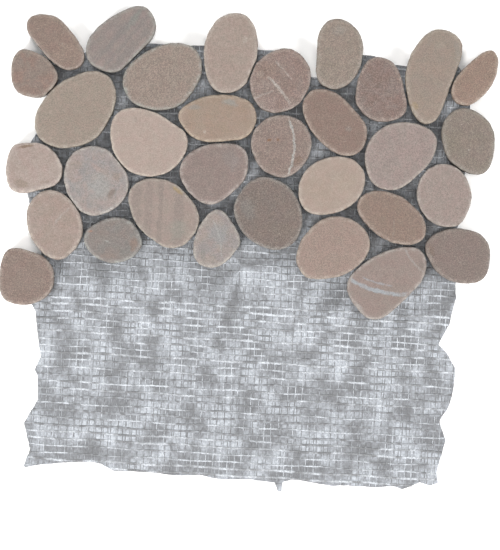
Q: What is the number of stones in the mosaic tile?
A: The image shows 32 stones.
